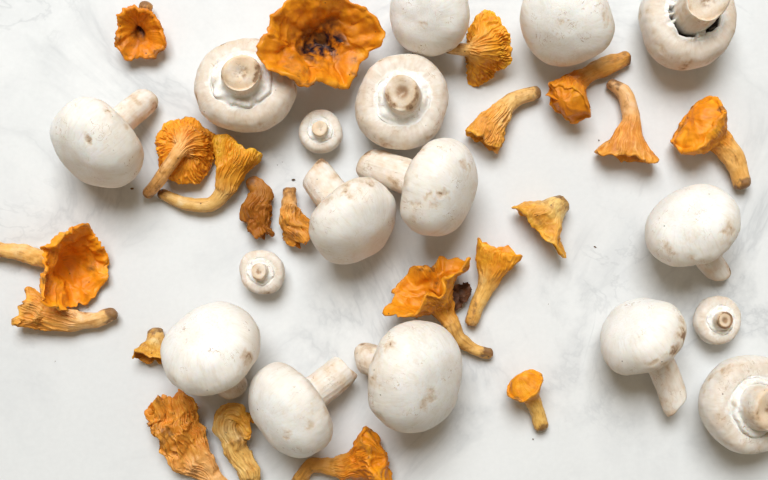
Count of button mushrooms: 17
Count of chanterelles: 21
